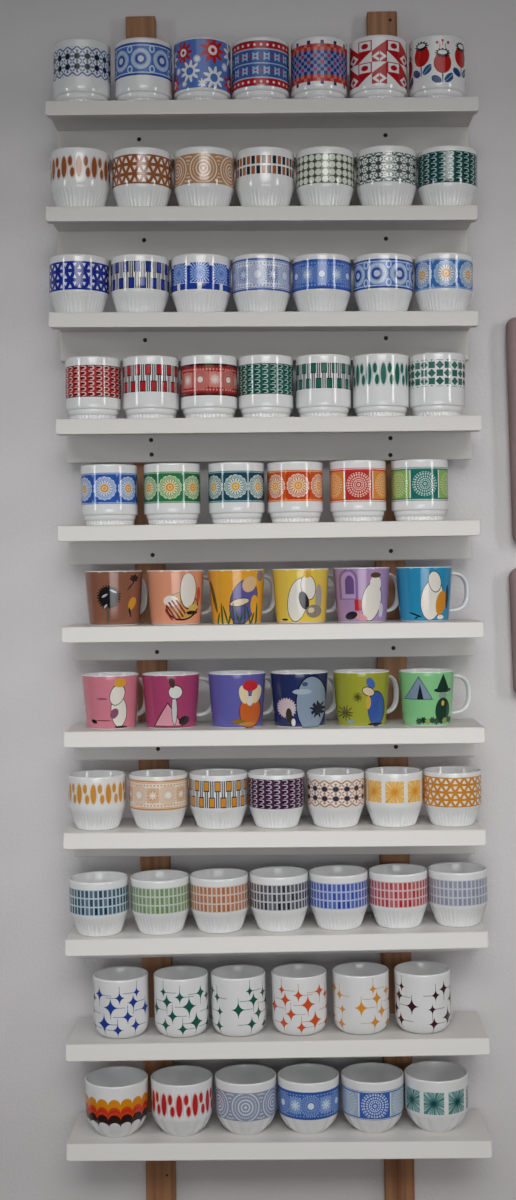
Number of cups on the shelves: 72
